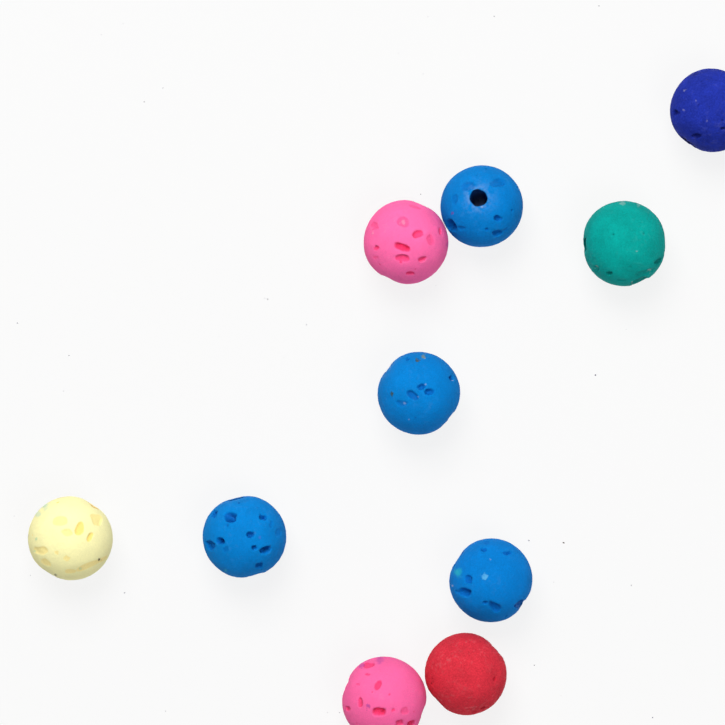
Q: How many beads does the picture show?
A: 10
